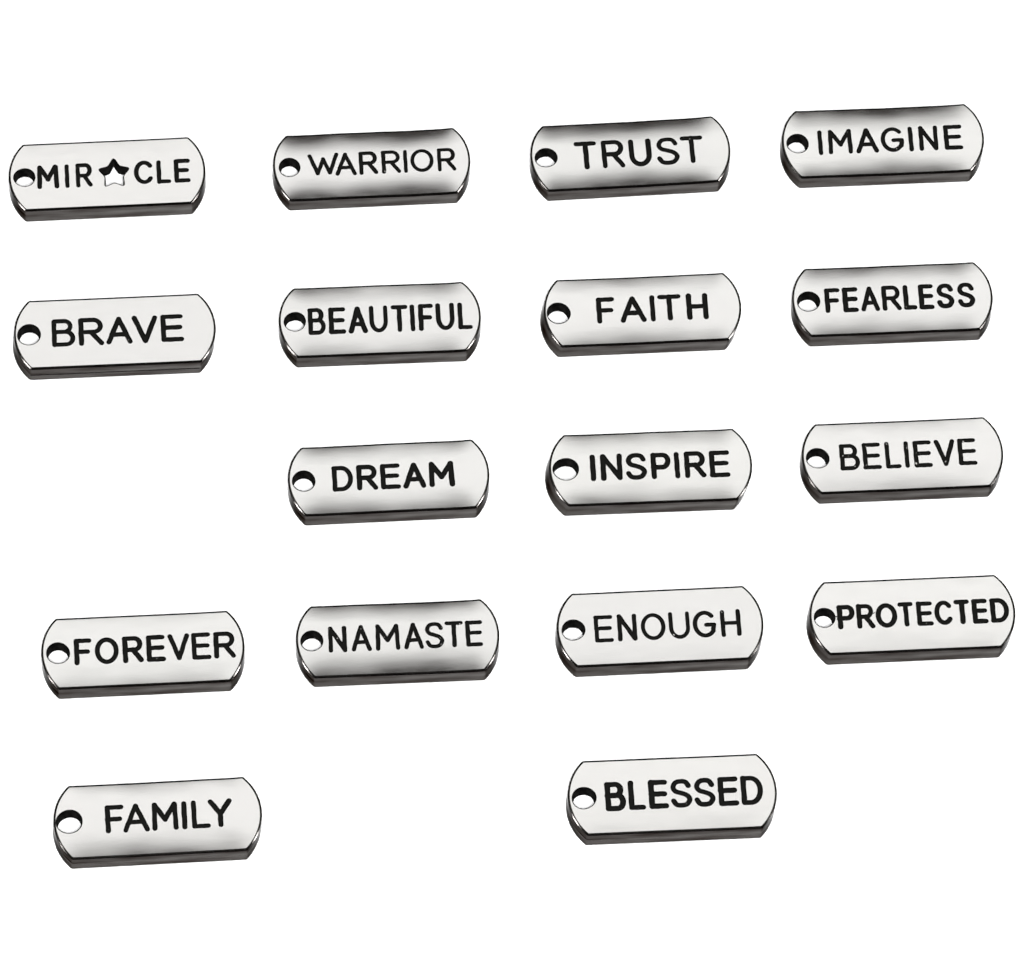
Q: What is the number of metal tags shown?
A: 17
